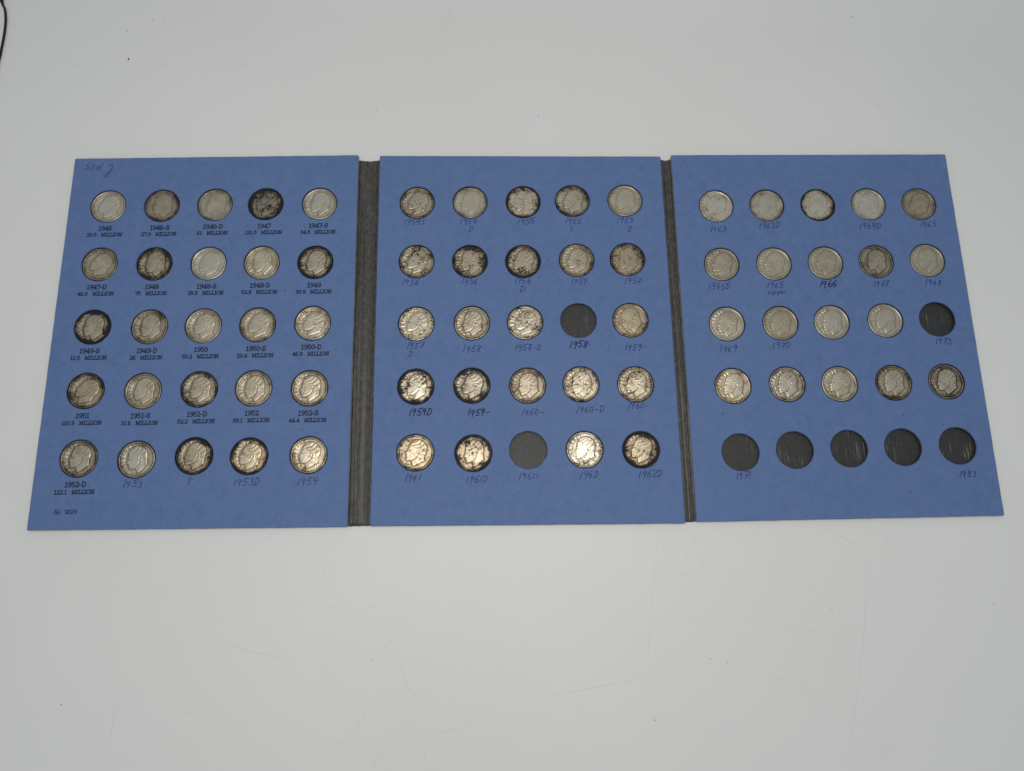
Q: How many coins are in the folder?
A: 67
